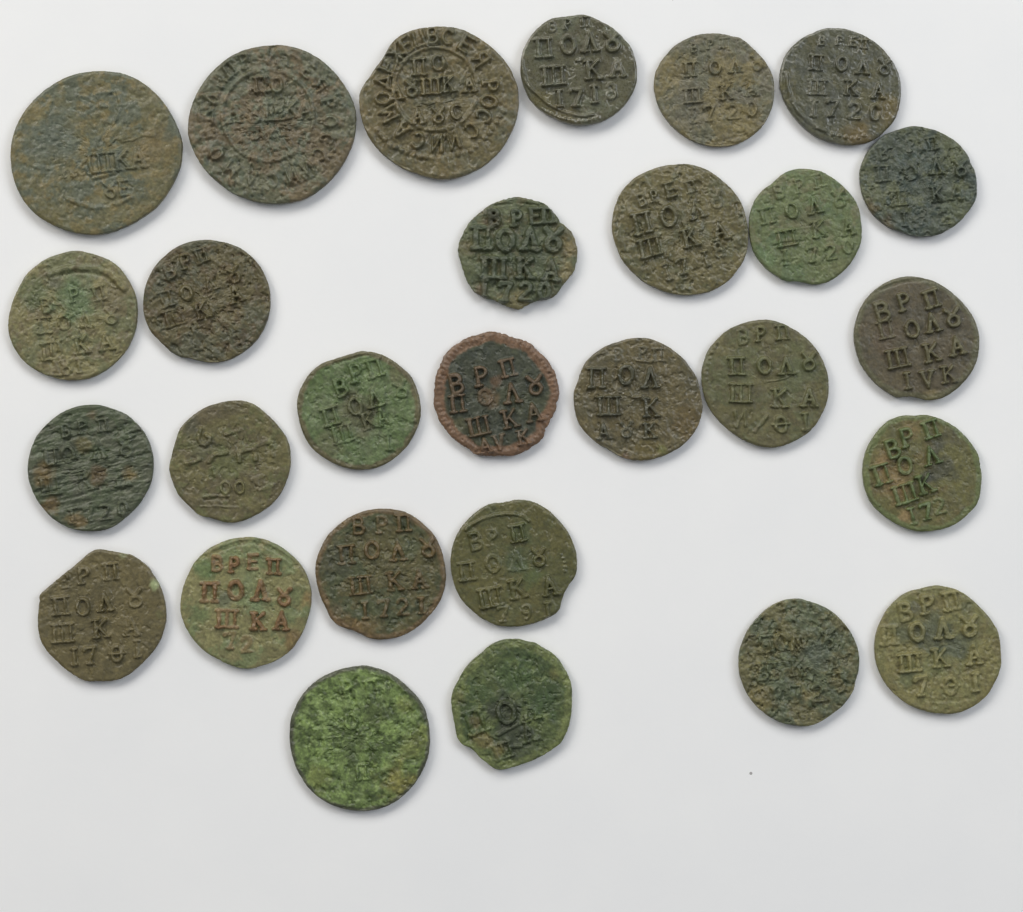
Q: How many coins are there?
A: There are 28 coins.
